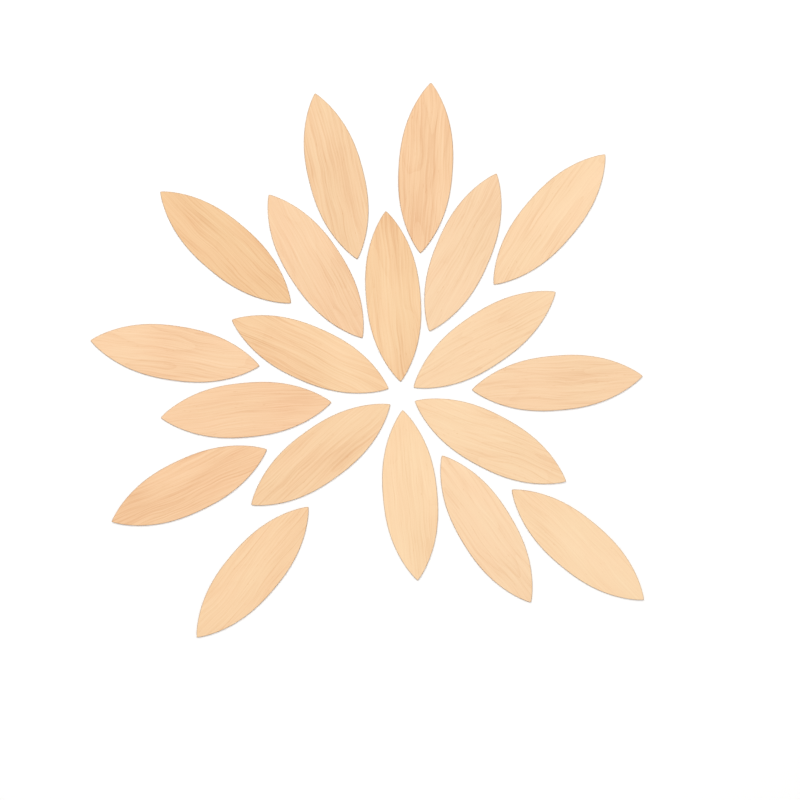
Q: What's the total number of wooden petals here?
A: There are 19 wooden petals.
